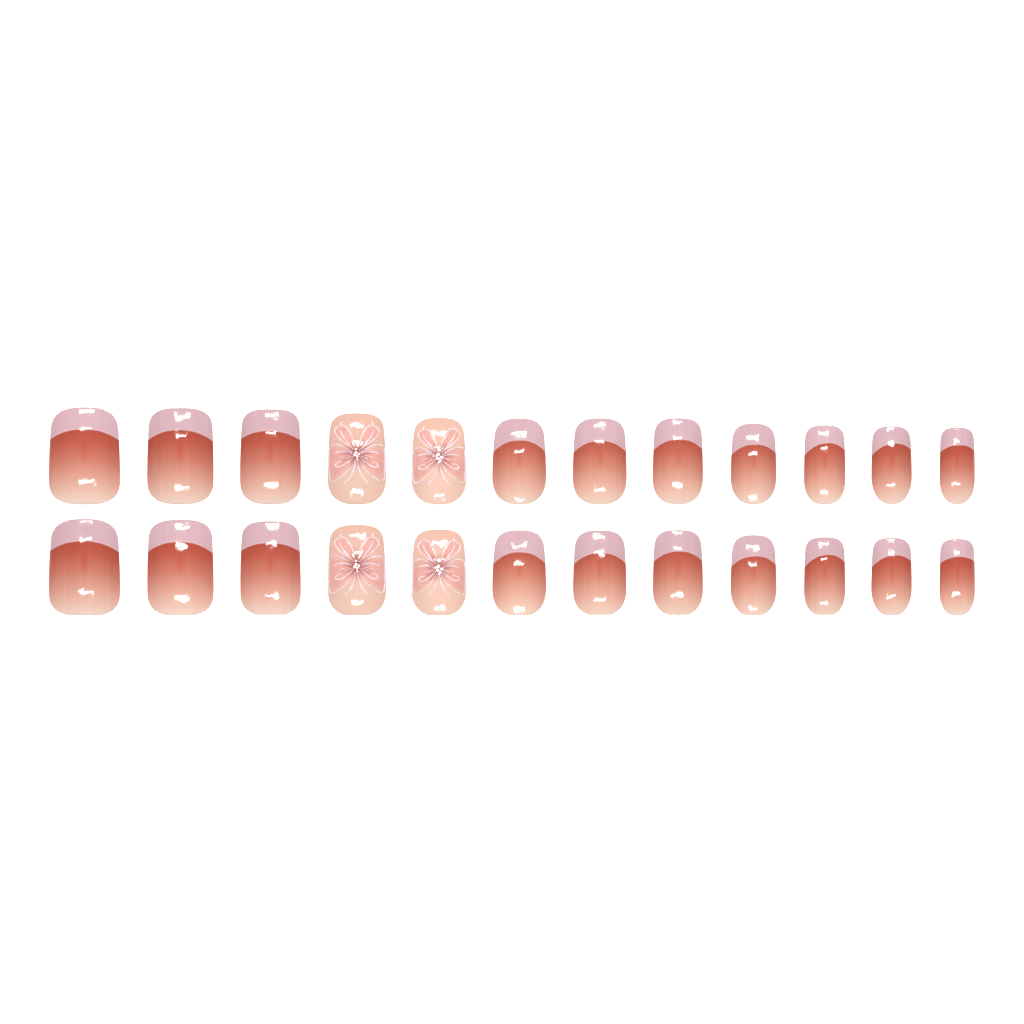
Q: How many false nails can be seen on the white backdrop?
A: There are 24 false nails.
